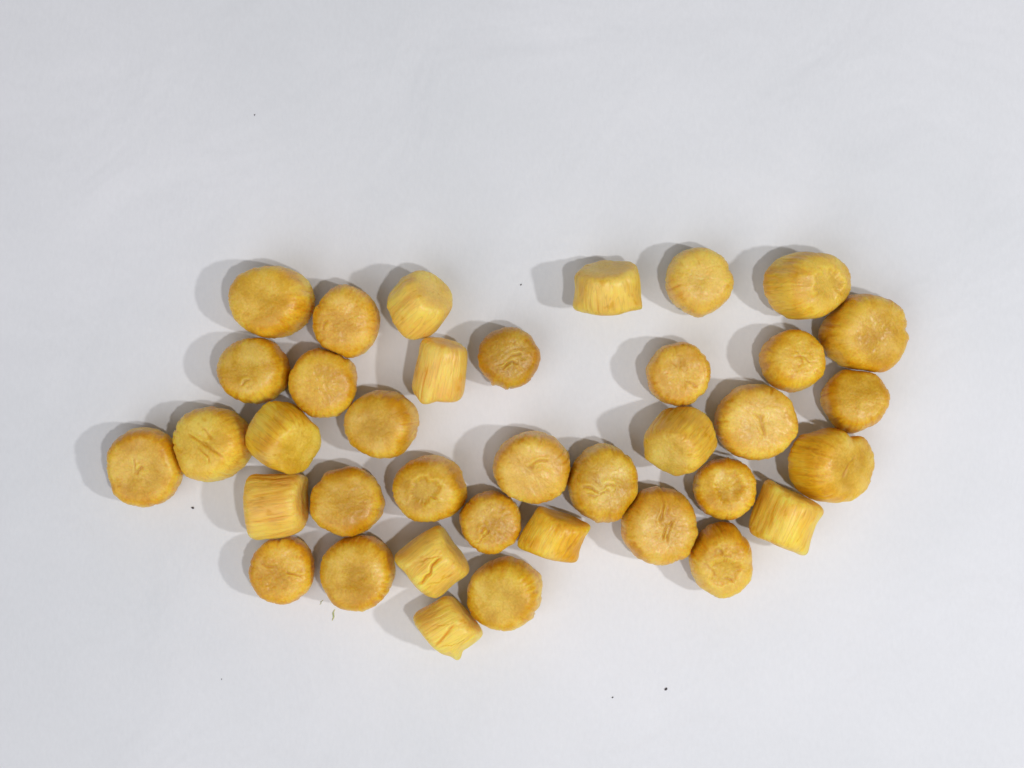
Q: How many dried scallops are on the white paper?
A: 37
